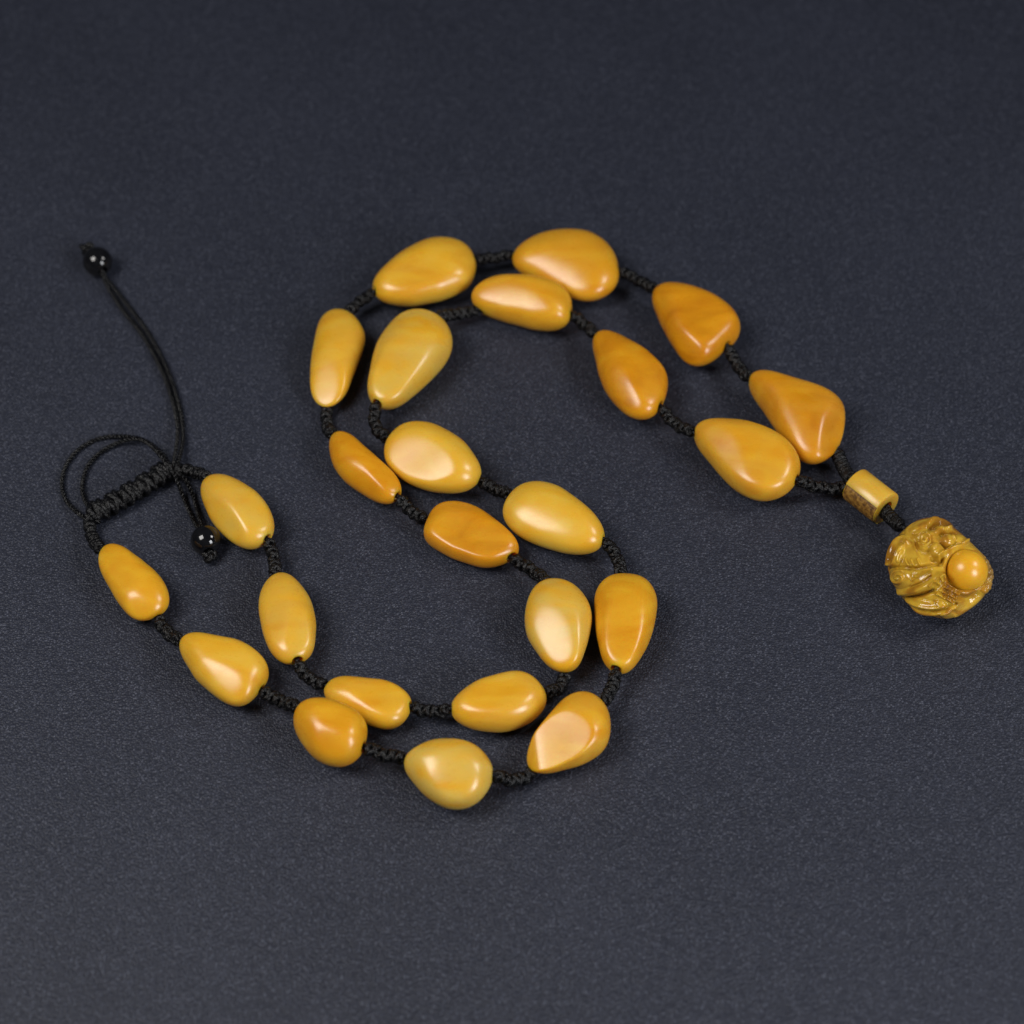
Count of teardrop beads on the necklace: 24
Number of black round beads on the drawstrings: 2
